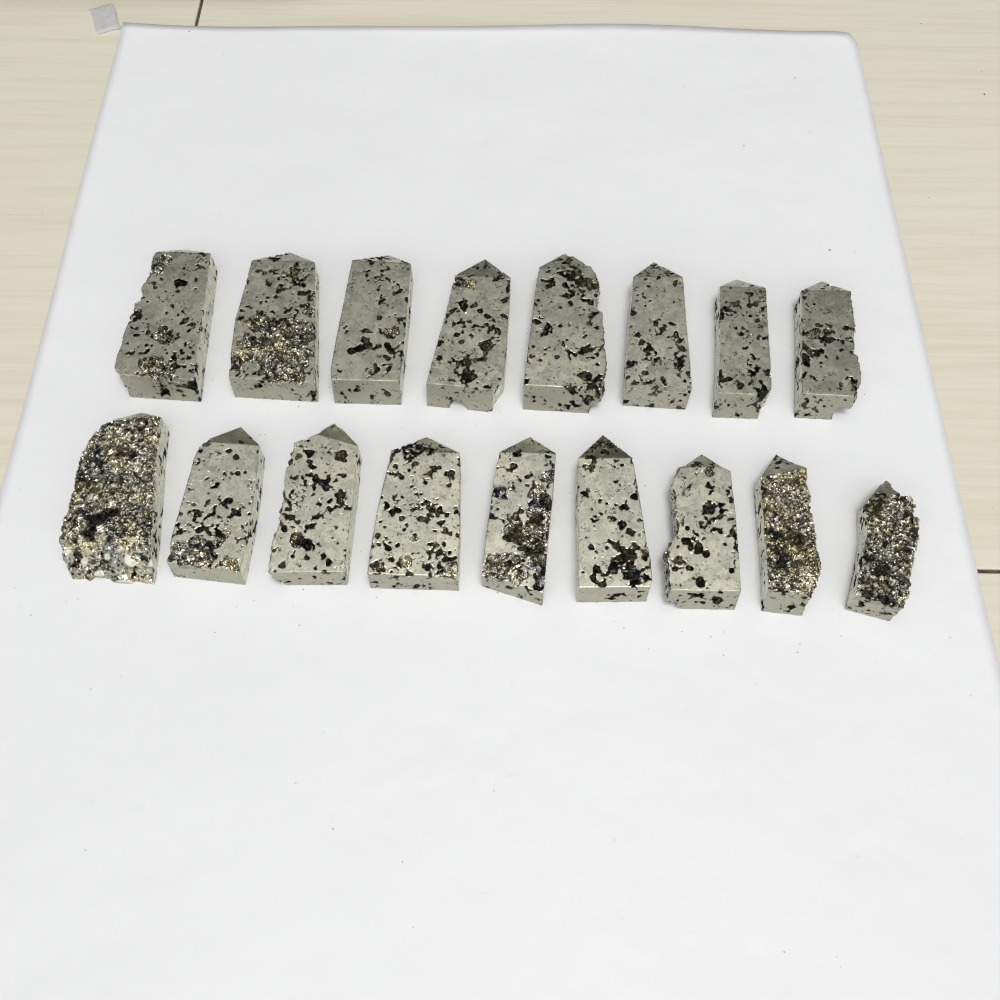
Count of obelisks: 17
